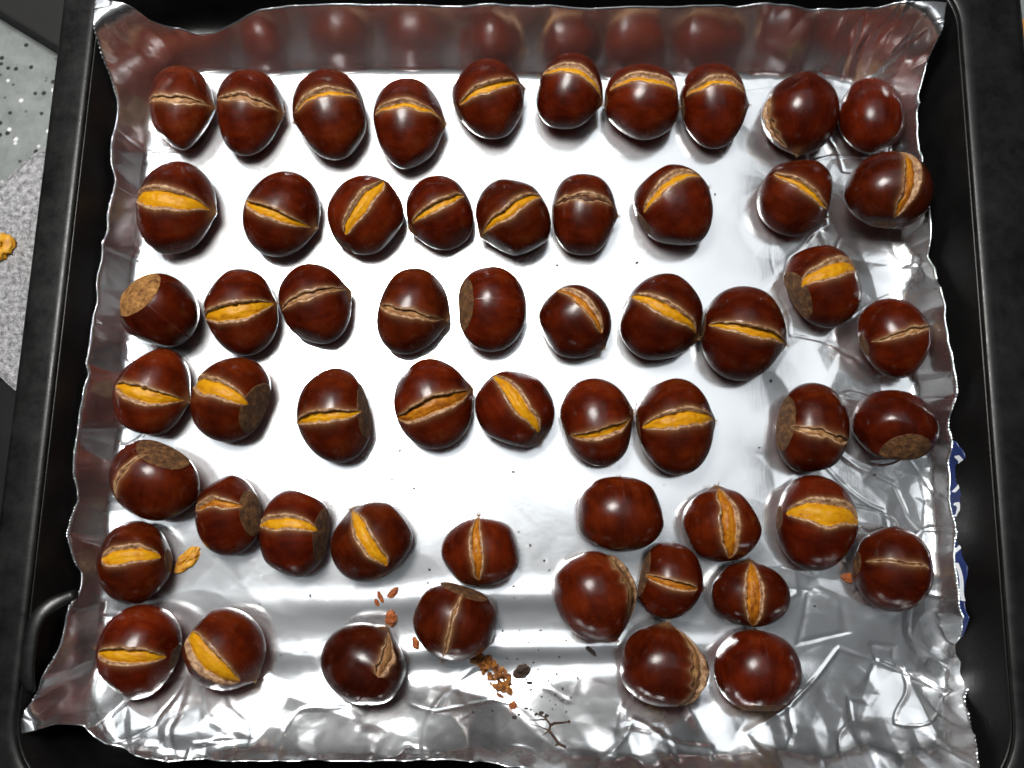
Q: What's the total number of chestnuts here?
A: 57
